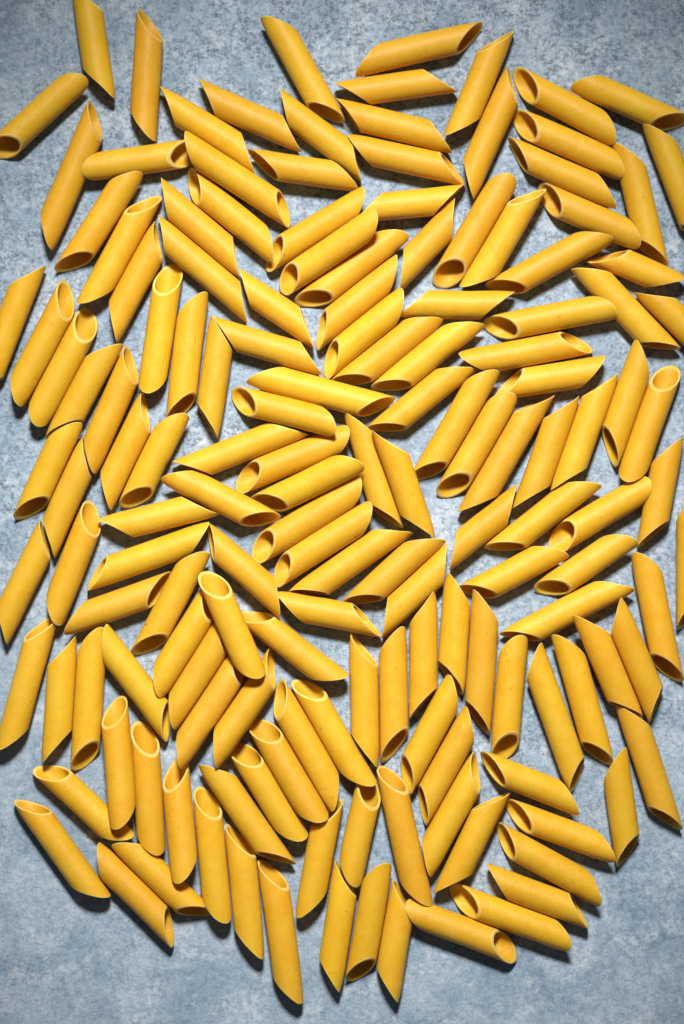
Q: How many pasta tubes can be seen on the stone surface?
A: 154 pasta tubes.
